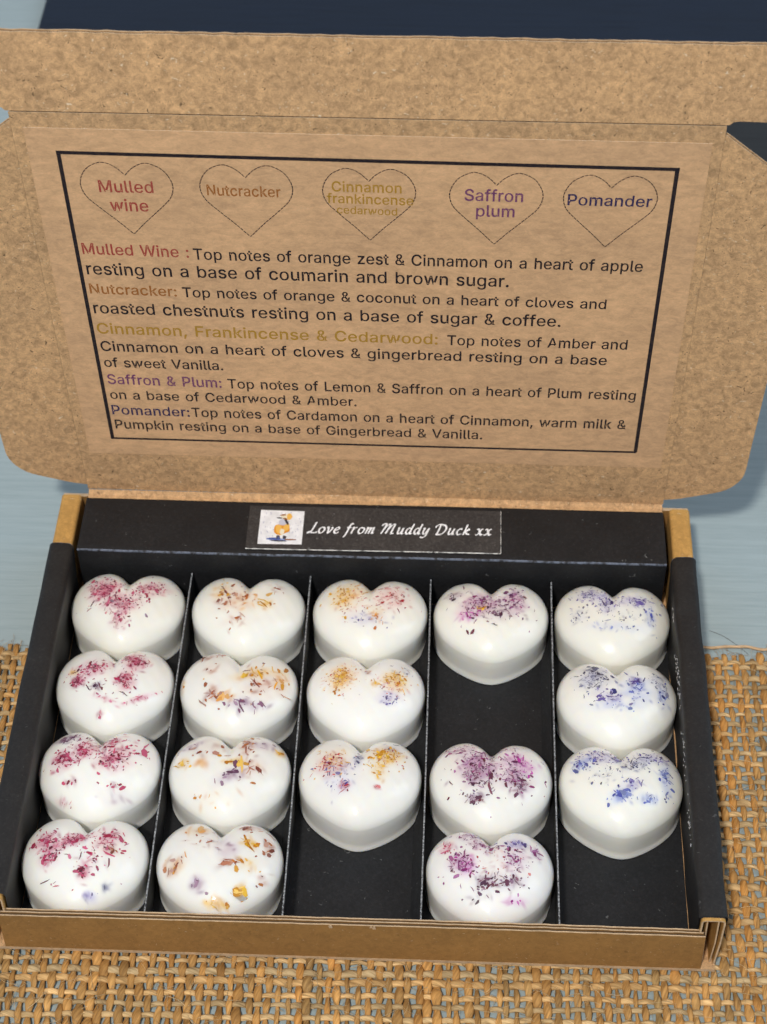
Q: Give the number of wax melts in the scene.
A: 17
